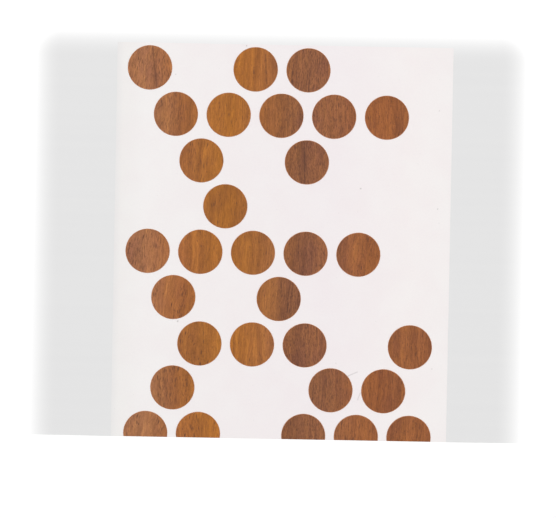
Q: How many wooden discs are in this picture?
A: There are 30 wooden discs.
